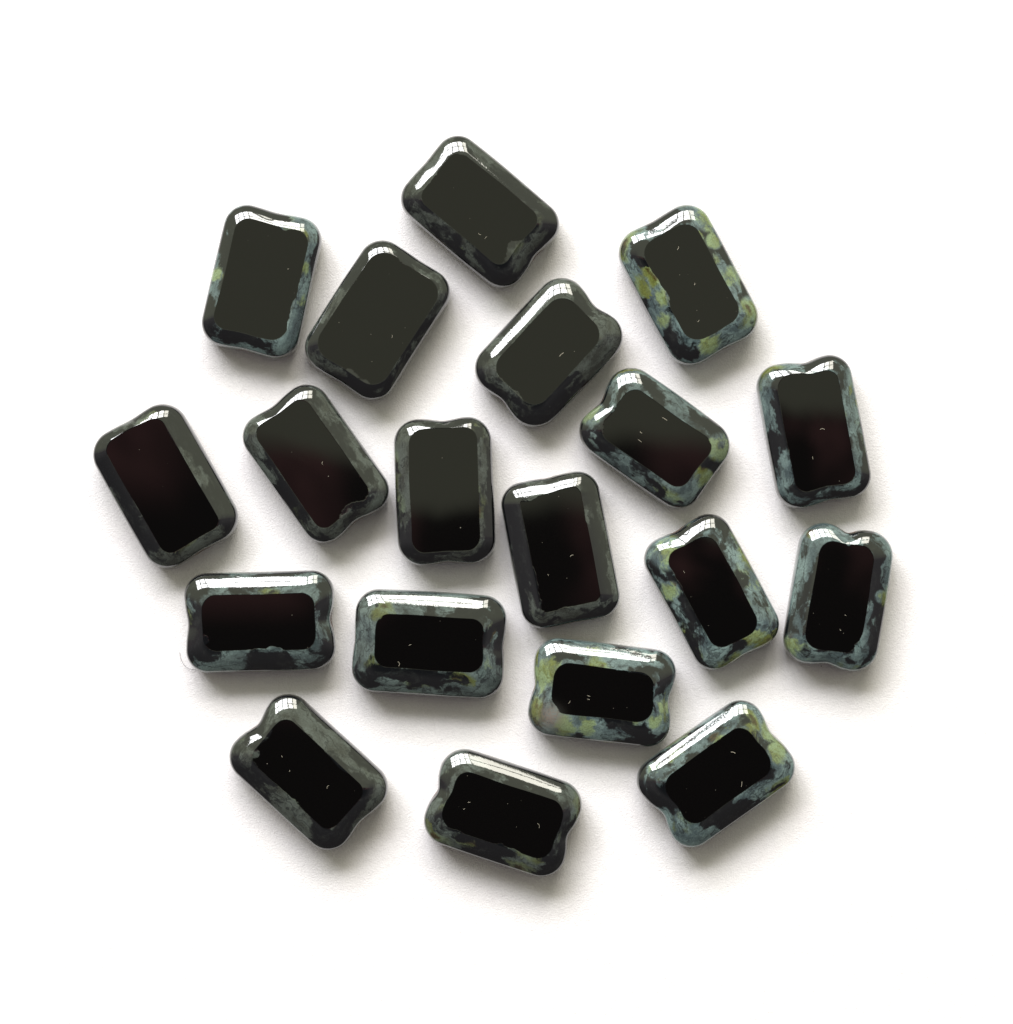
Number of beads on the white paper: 19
